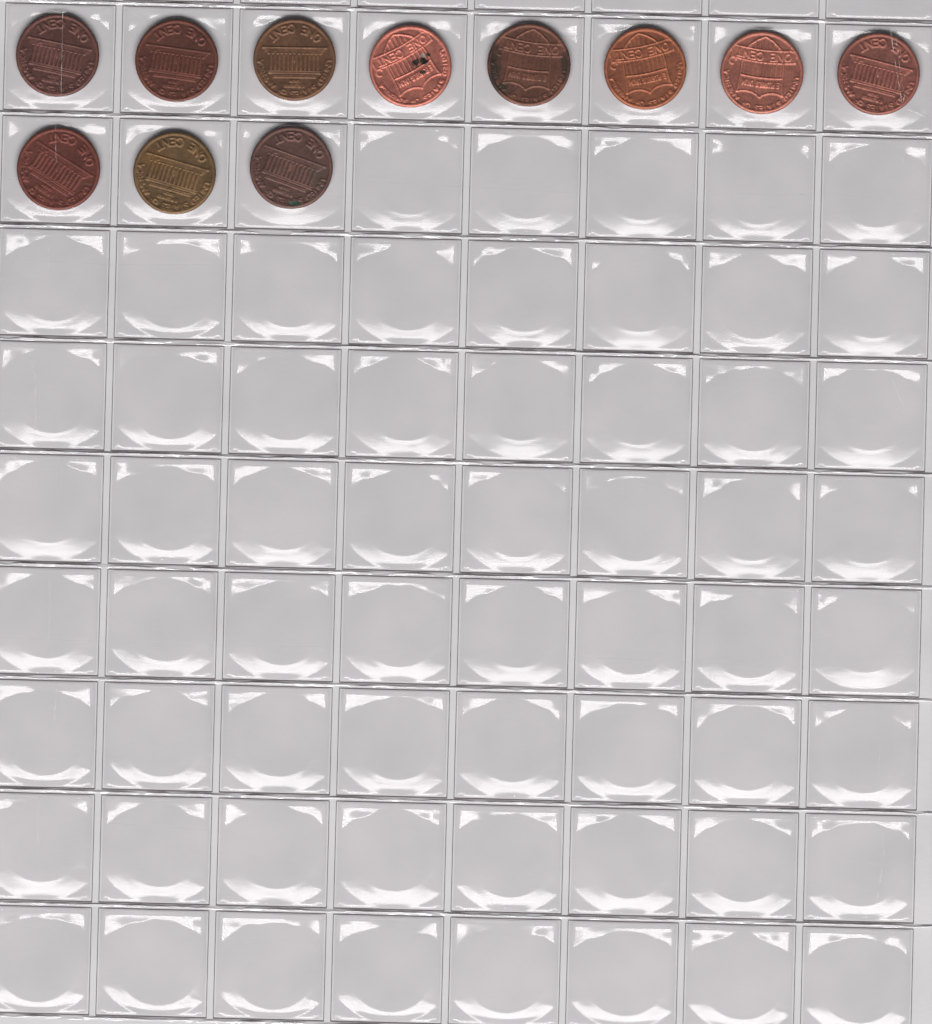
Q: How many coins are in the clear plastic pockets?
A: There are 11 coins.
